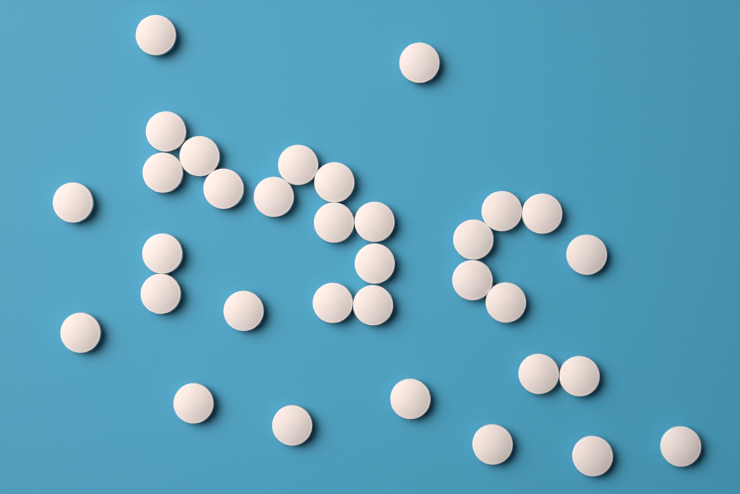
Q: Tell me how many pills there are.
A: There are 33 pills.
